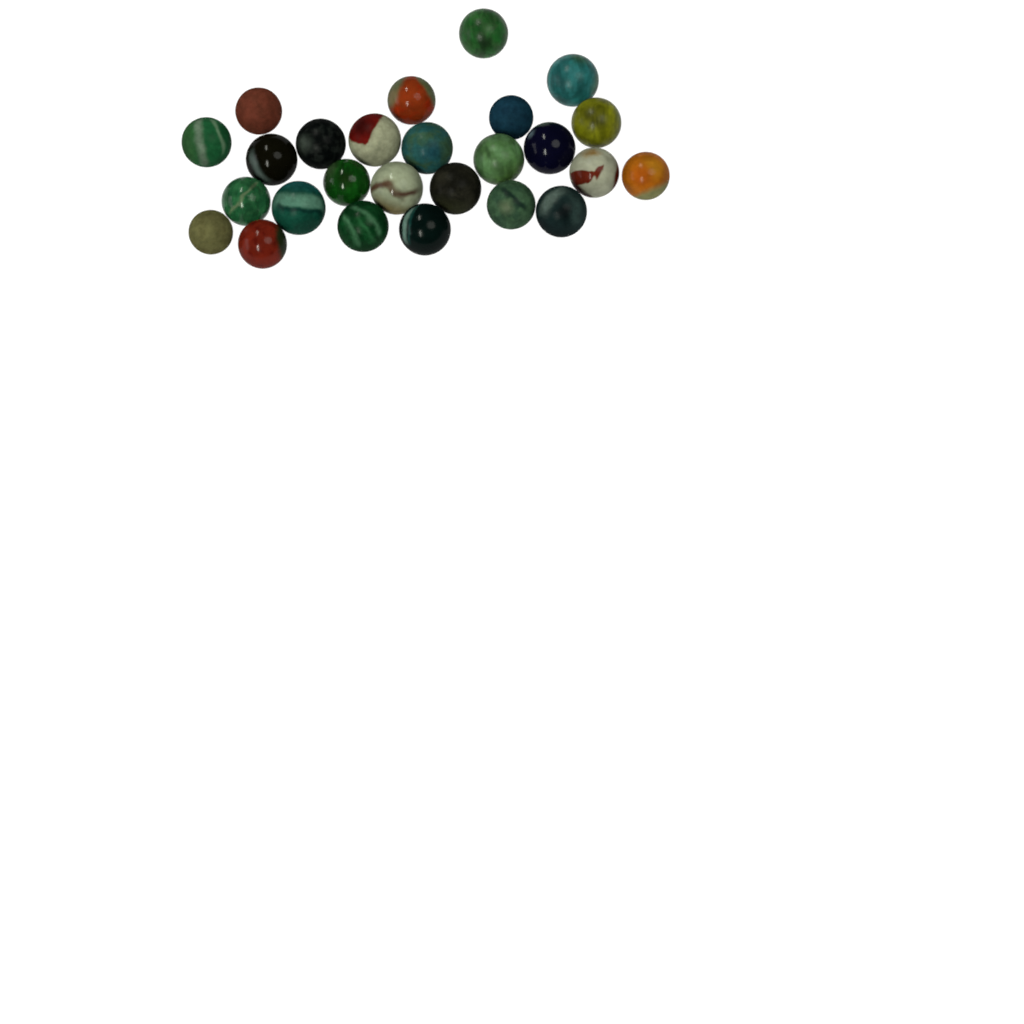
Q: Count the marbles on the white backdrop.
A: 26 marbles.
